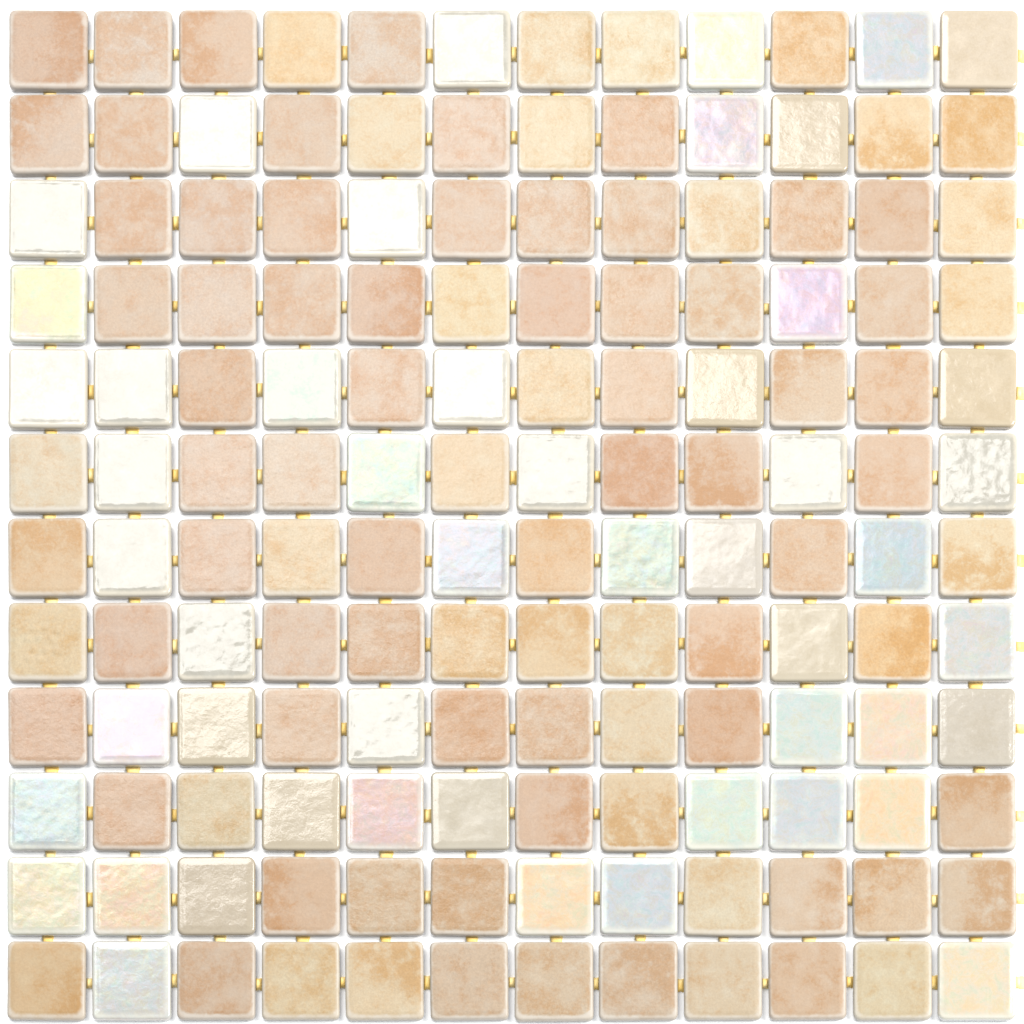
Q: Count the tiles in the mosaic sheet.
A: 144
